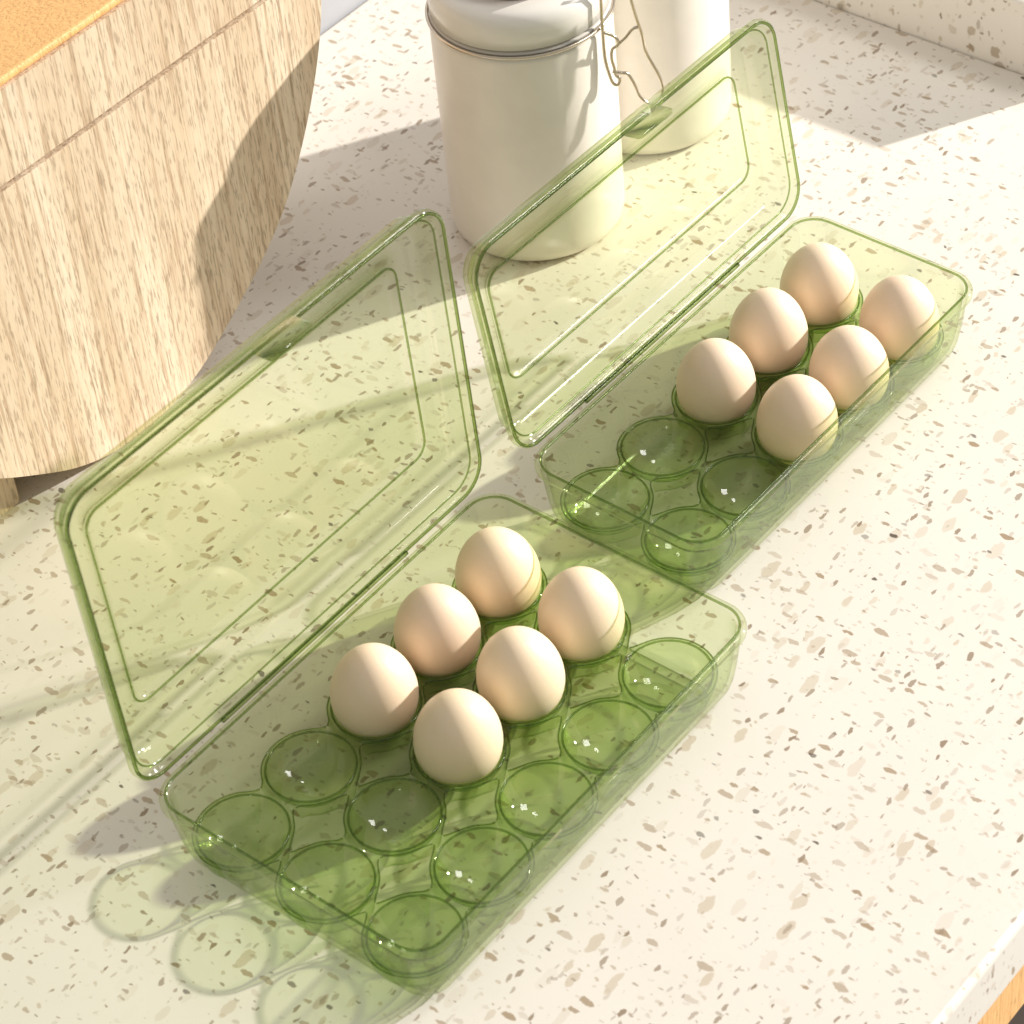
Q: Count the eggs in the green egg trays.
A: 12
